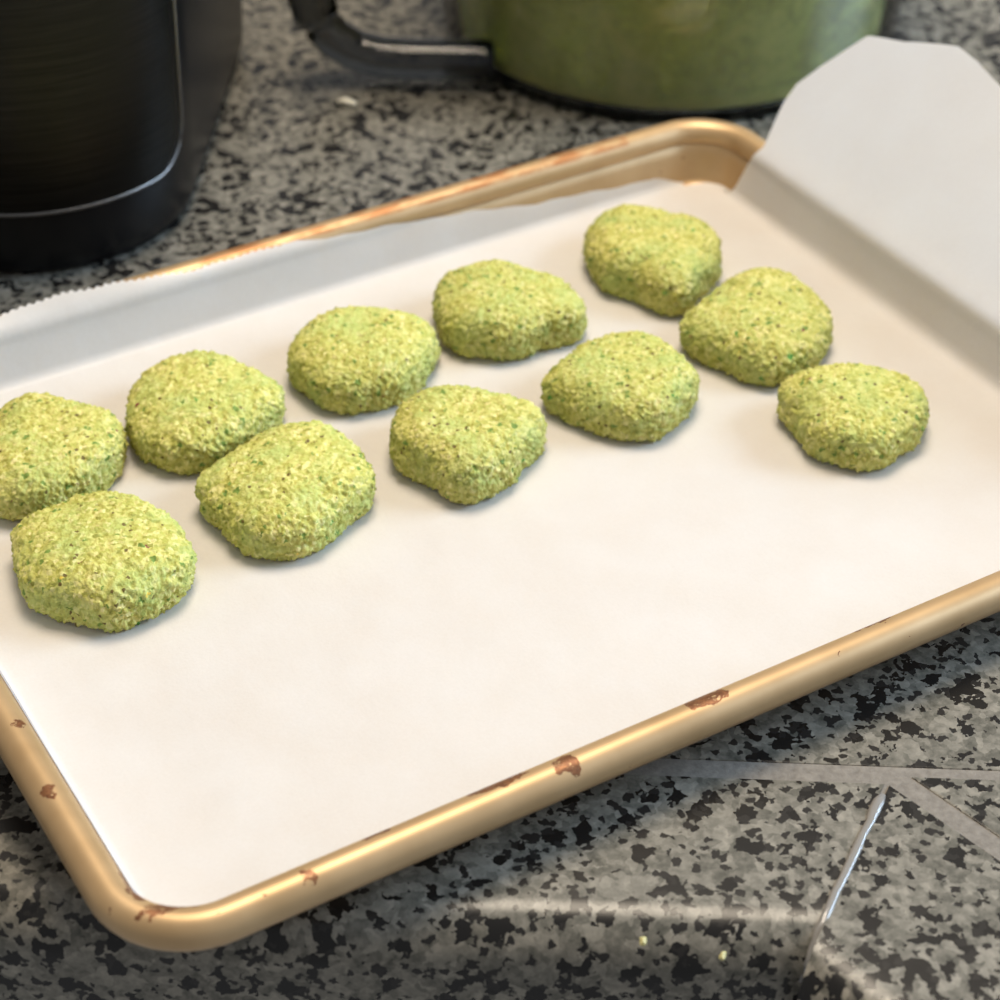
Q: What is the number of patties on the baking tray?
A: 11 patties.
